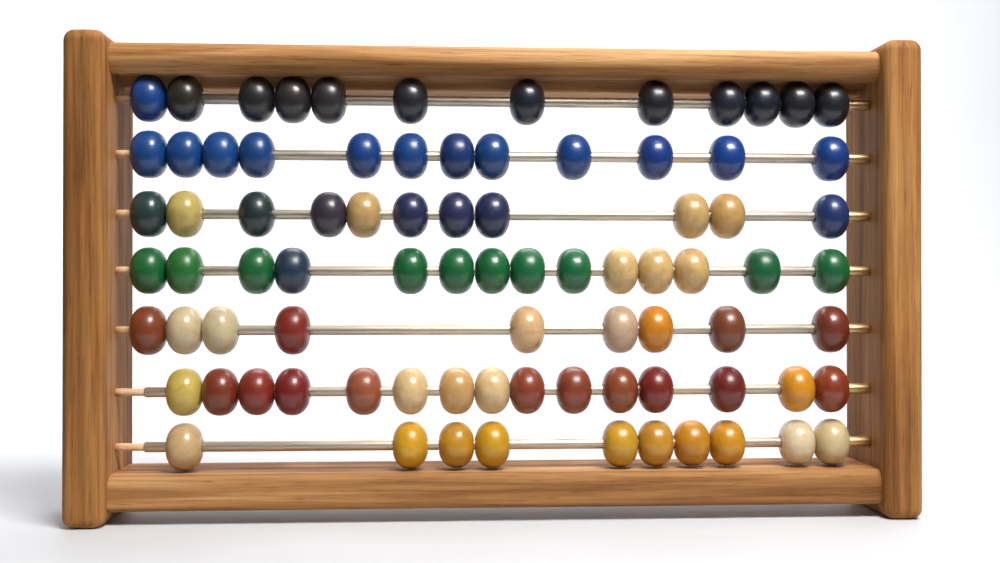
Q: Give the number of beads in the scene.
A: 83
